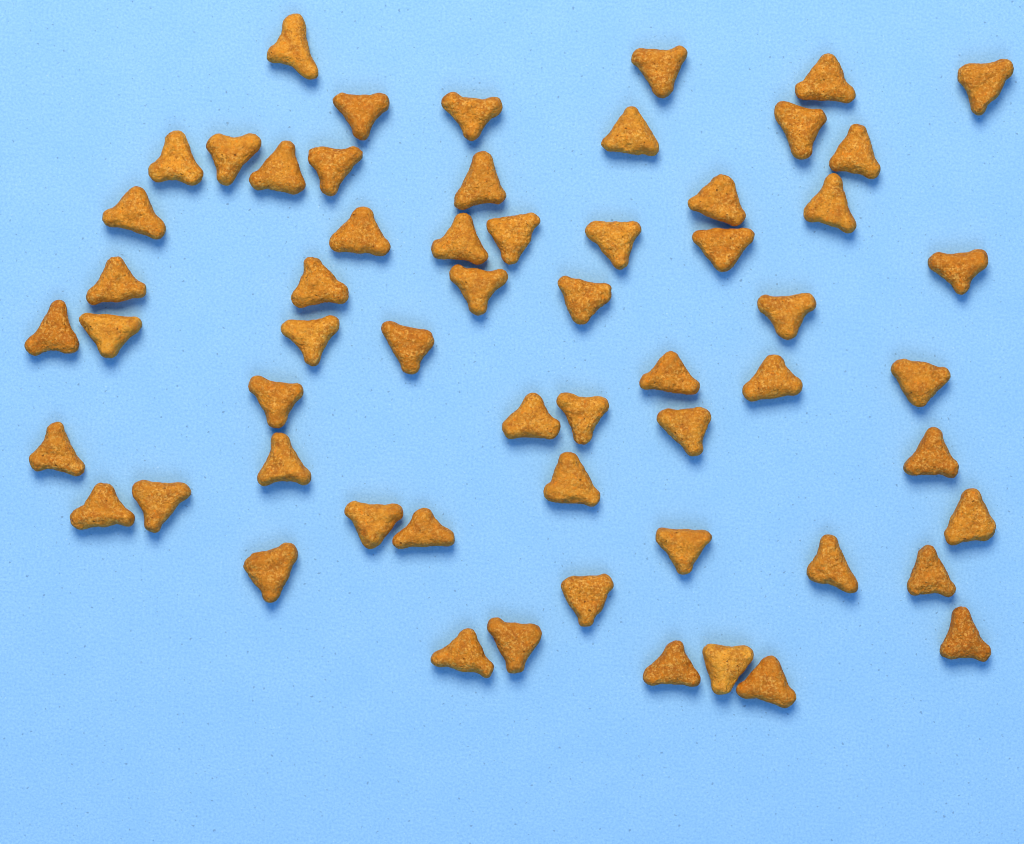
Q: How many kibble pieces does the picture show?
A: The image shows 59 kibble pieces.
